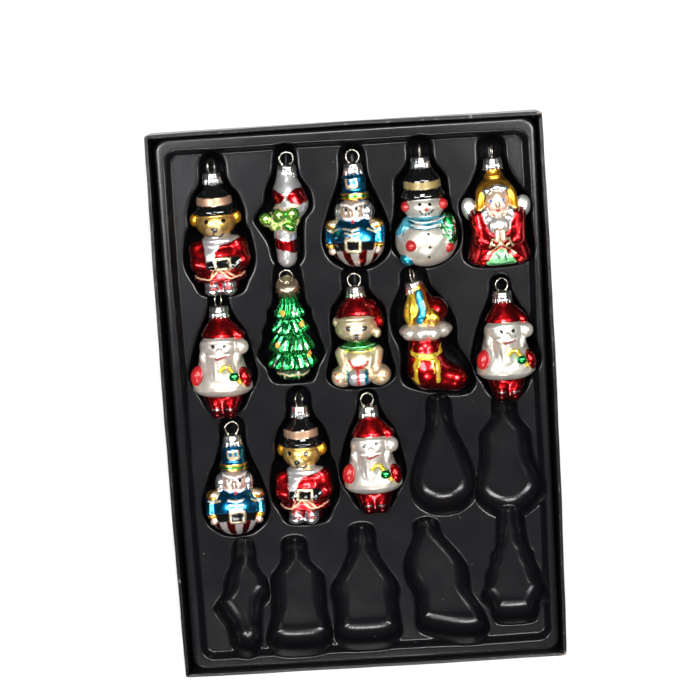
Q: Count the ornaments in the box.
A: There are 13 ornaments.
